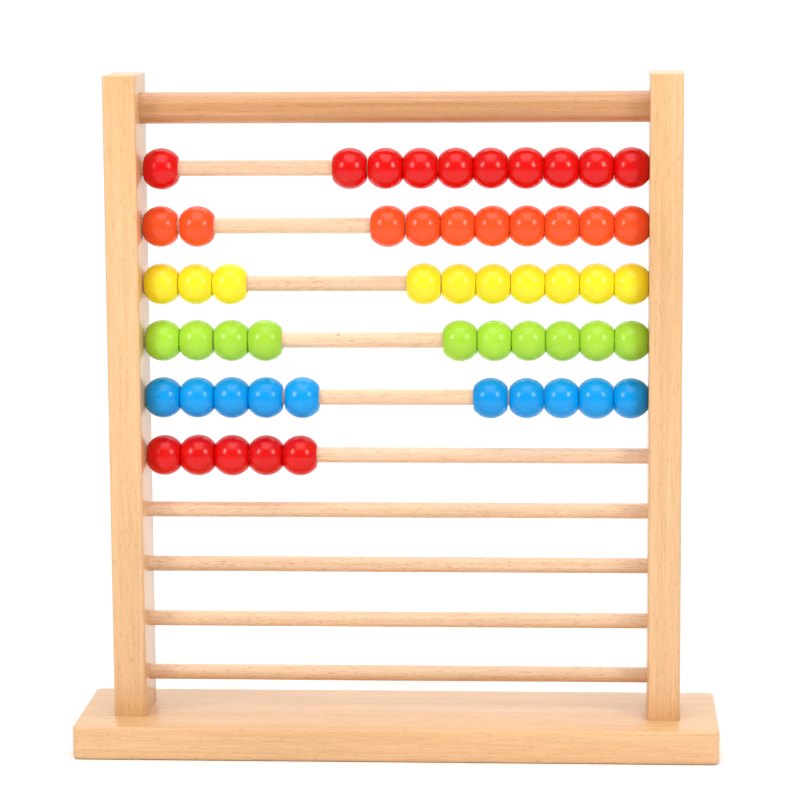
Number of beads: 55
